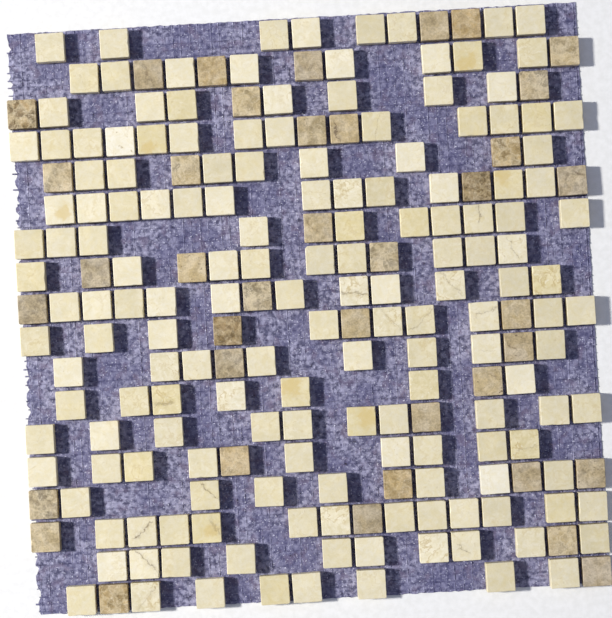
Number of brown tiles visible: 39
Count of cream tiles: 165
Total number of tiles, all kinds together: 204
